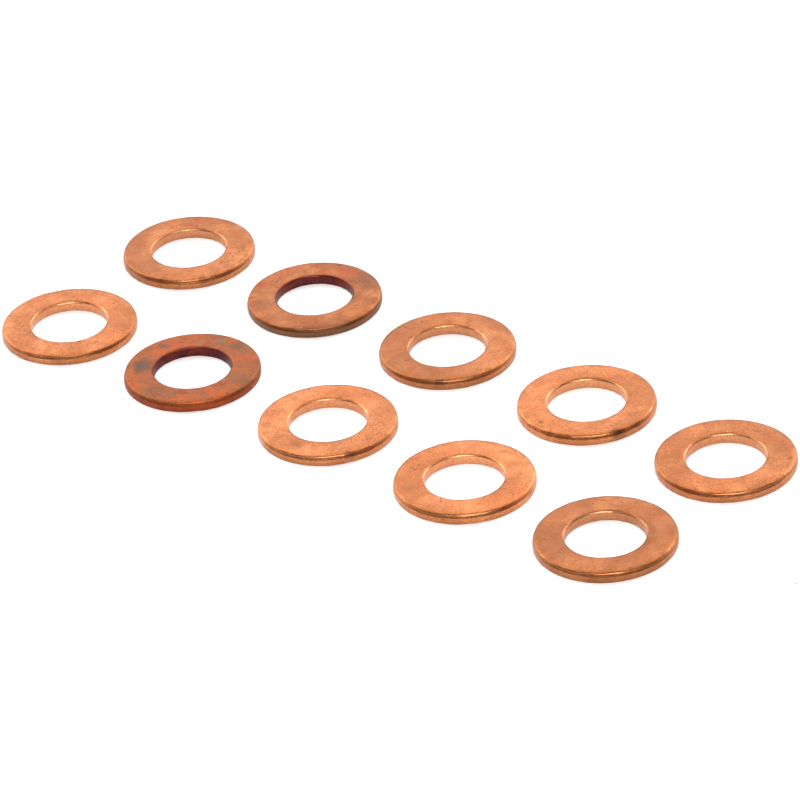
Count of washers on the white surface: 10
